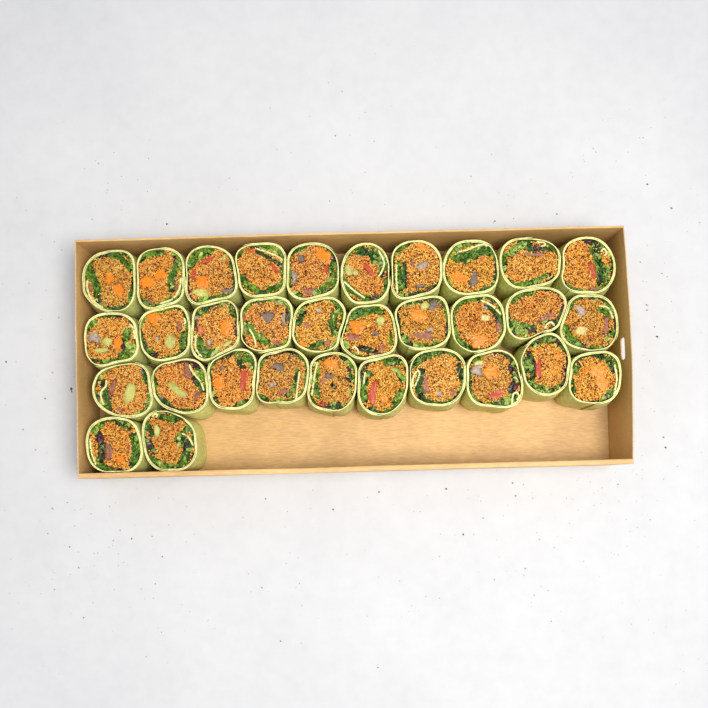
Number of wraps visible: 32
